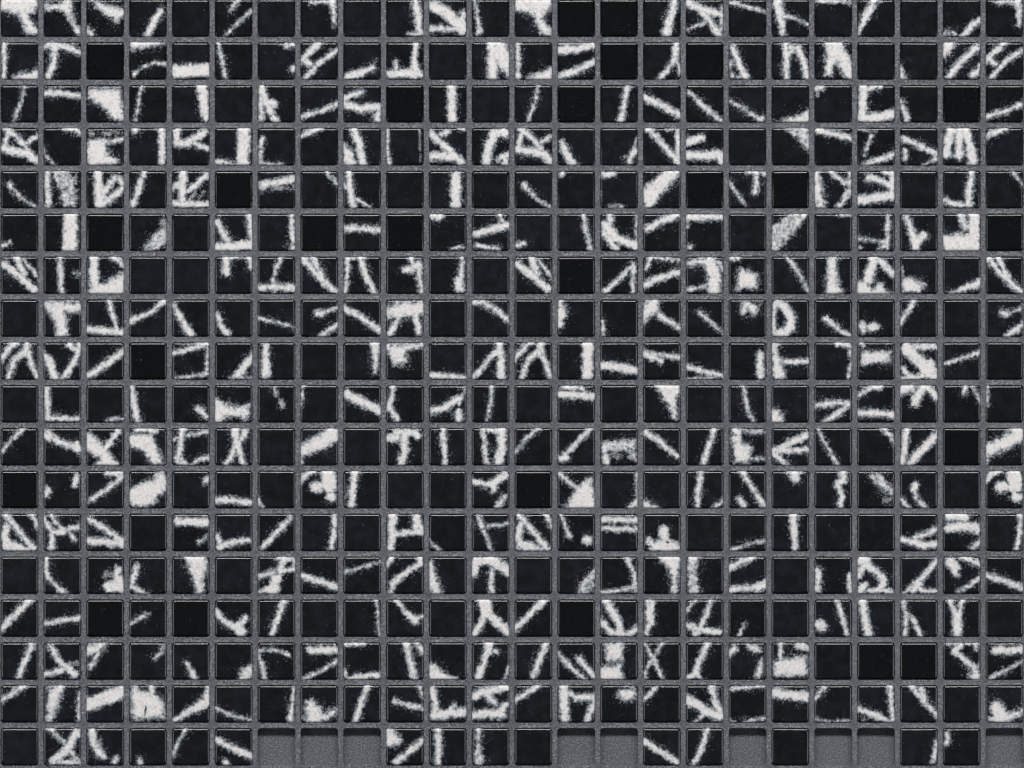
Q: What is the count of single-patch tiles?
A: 148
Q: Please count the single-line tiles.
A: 122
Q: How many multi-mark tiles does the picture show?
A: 78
